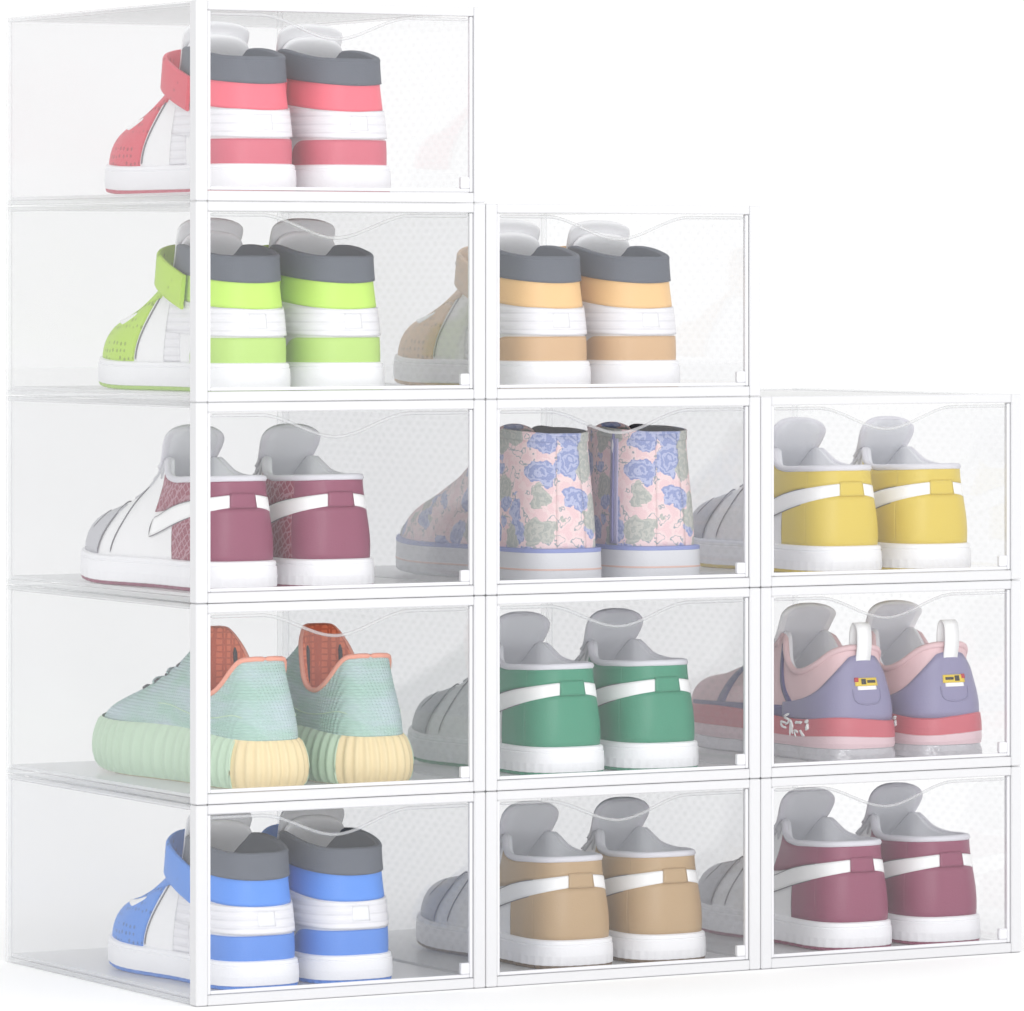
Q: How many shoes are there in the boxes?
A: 24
